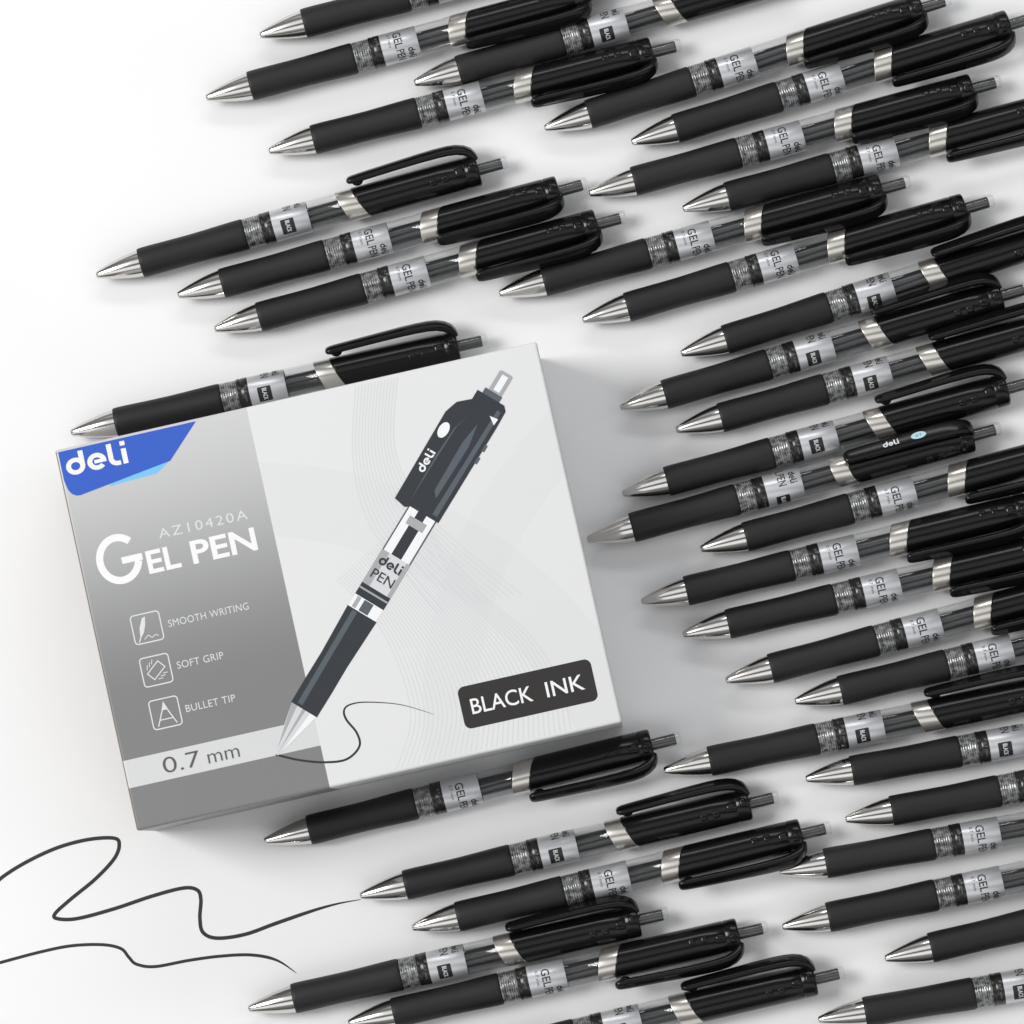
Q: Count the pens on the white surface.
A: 37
